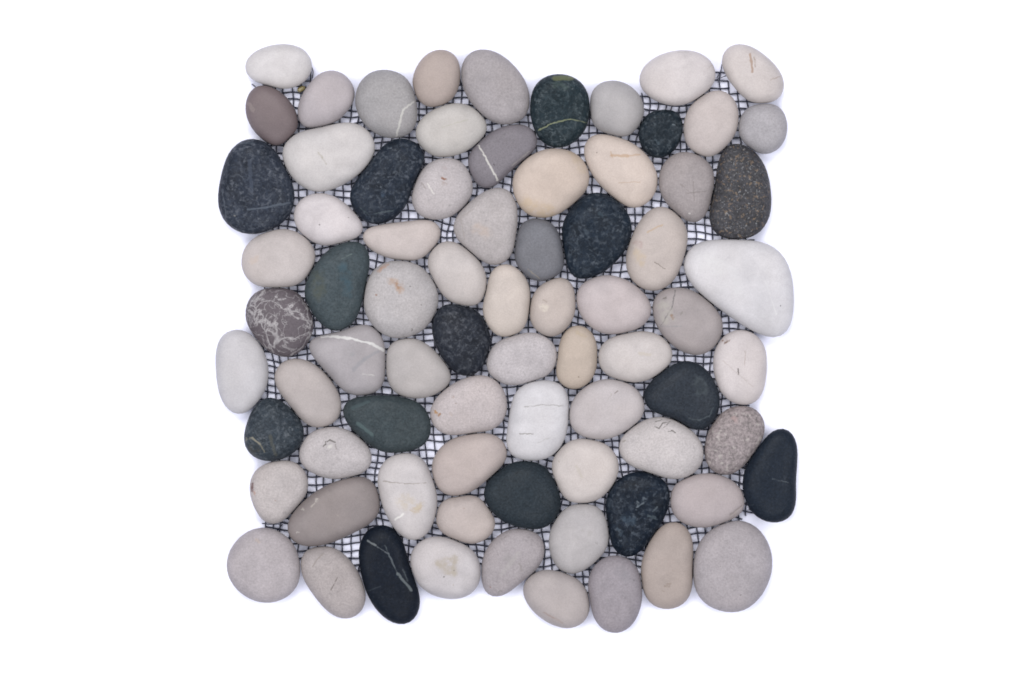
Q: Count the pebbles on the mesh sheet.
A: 77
